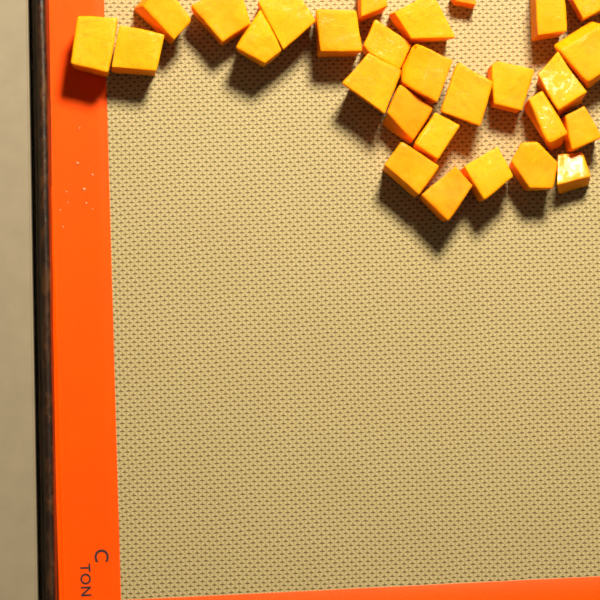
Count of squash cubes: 28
